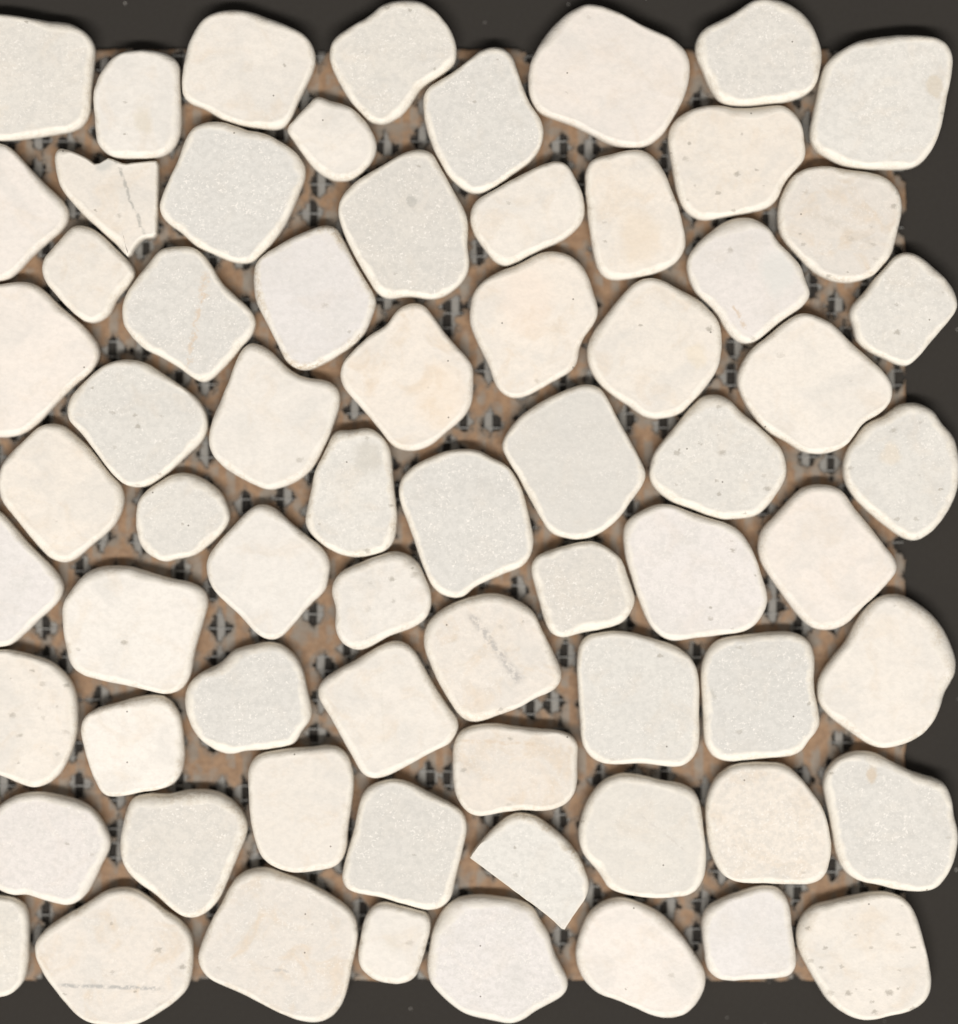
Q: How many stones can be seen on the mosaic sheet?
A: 68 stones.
